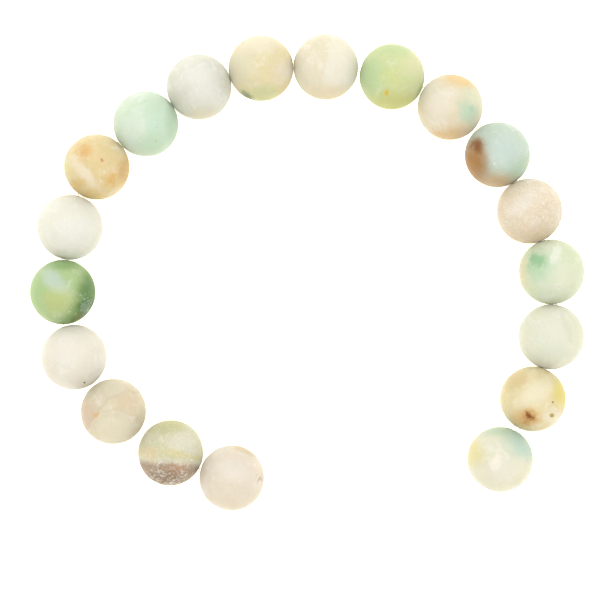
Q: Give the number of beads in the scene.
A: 19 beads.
